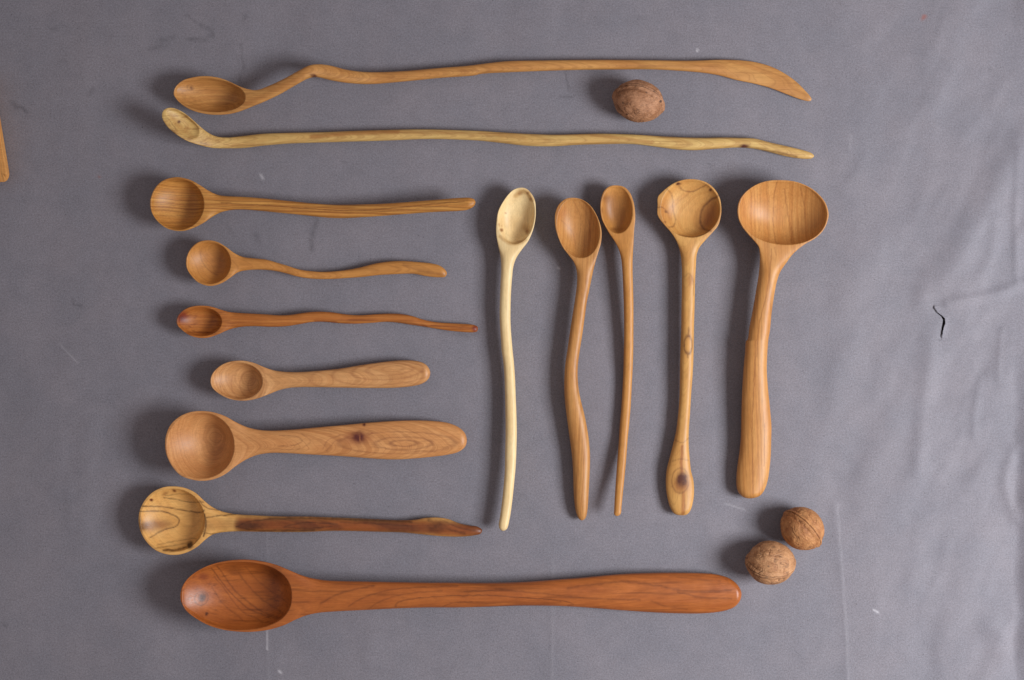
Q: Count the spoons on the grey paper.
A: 14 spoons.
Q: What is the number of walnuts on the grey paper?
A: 3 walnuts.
